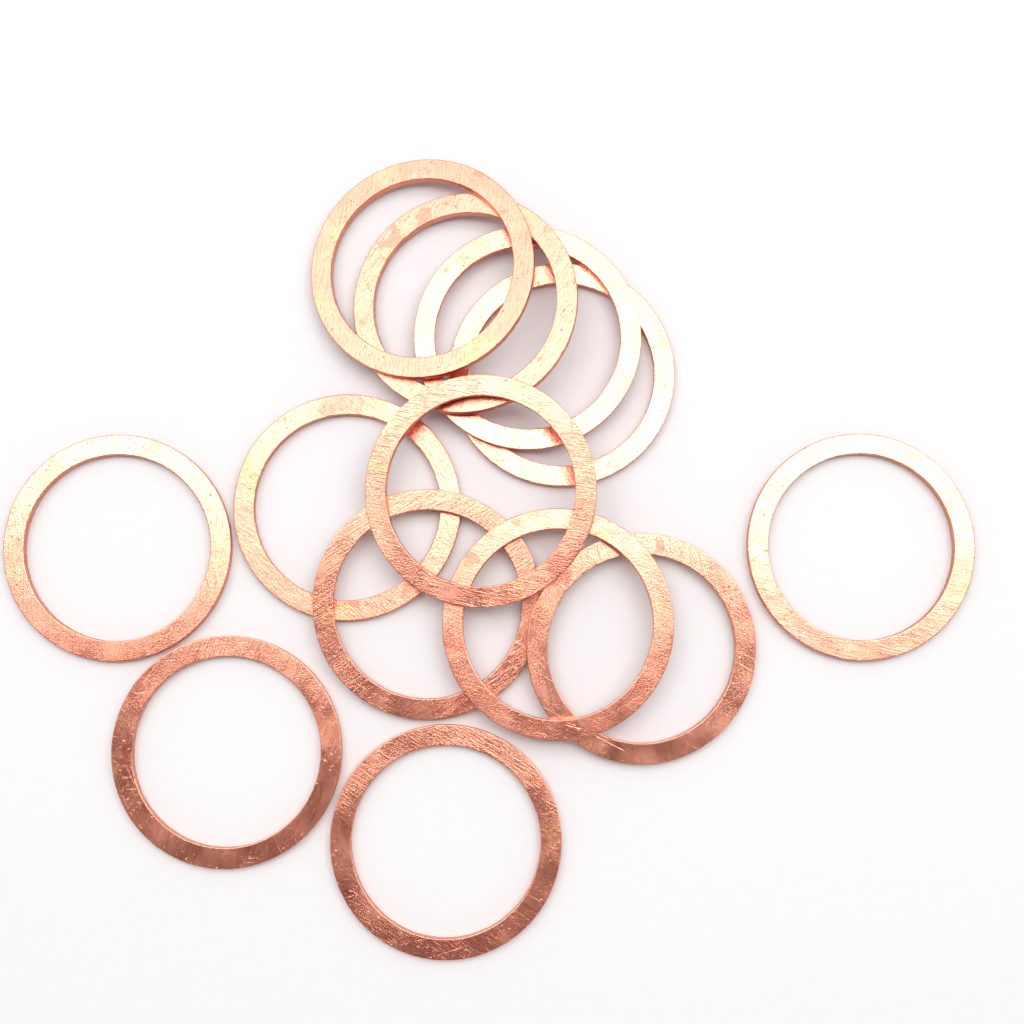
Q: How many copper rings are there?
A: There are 13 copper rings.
